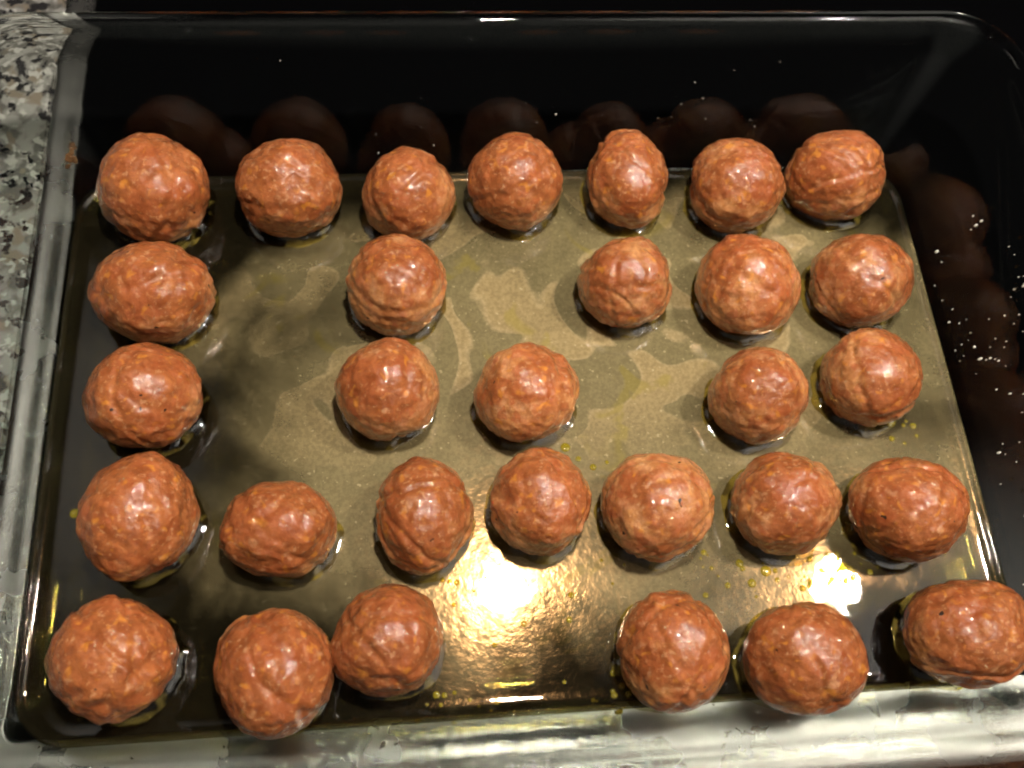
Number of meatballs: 30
